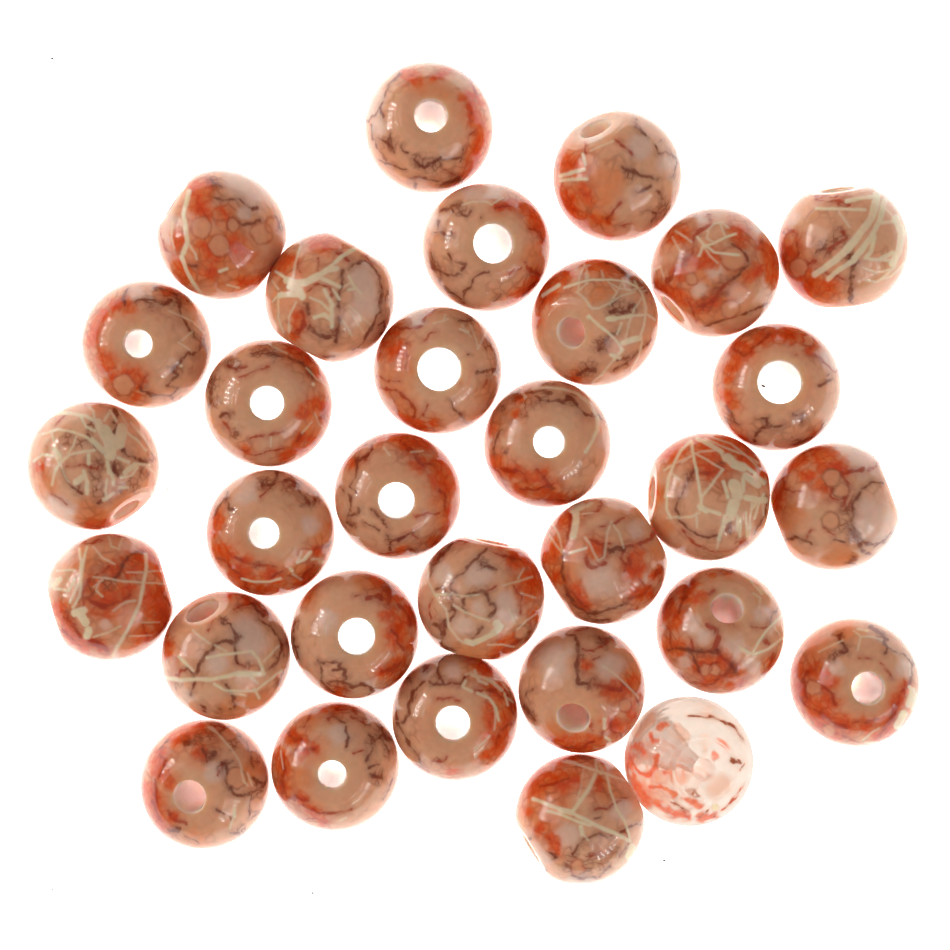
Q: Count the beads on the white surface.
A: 31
